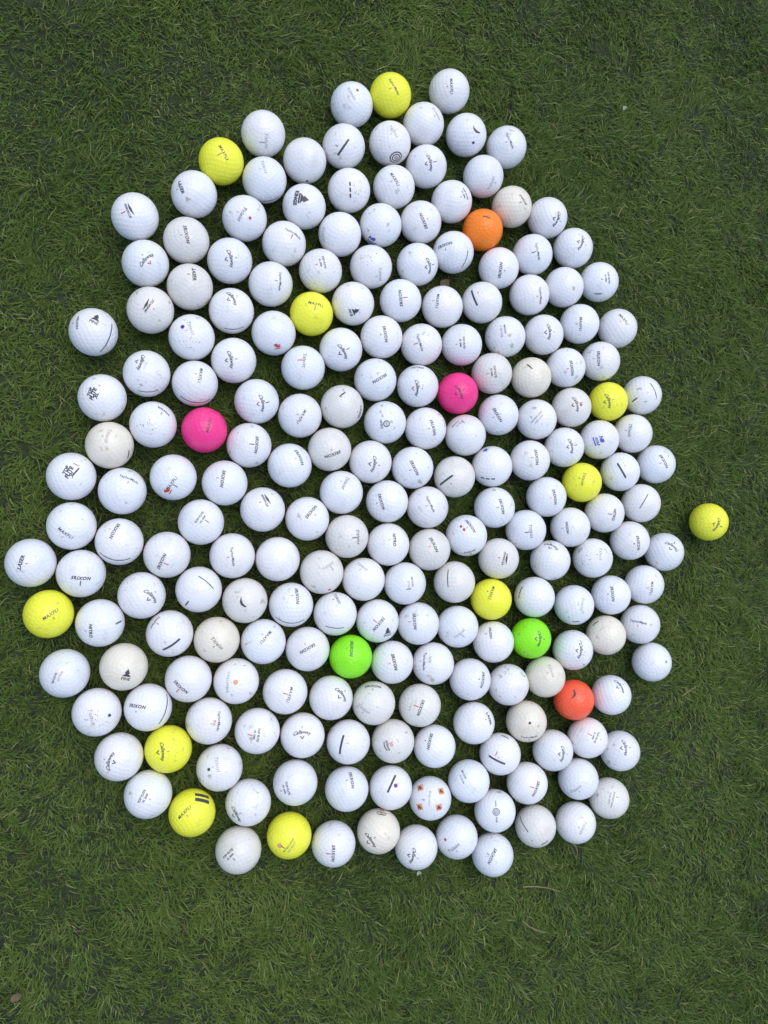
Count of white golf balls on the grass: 200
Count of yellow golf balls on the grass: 11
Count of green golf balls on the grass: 2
